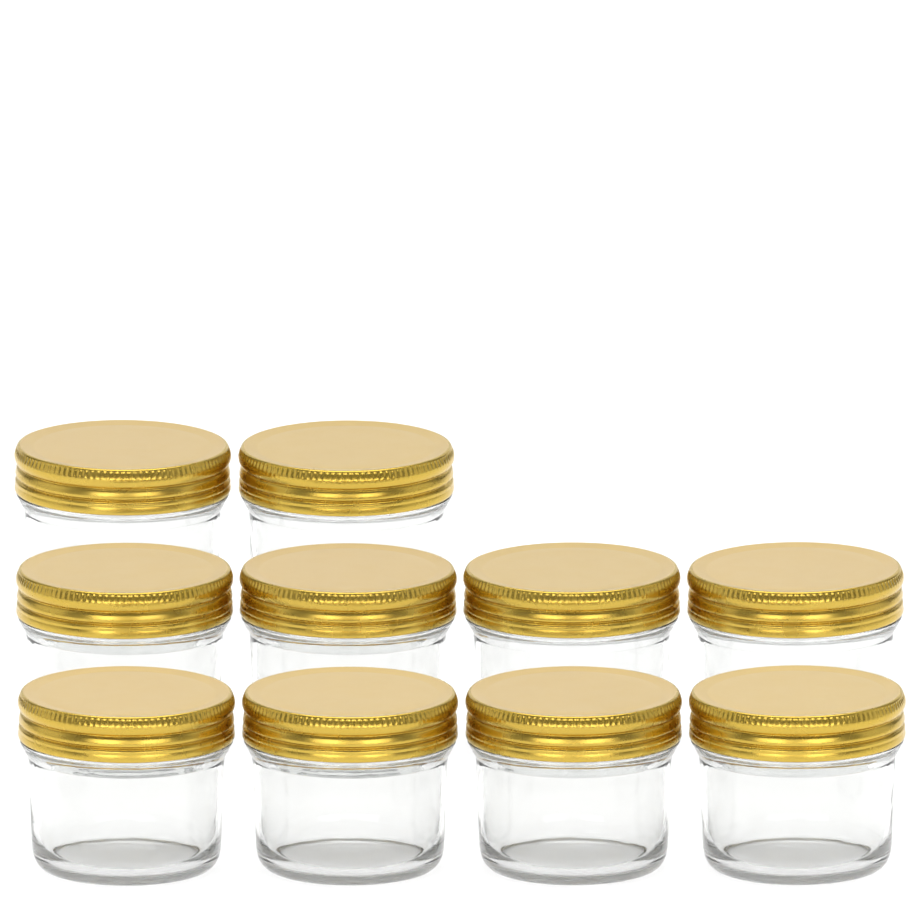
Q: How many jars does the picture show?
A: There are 10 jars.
